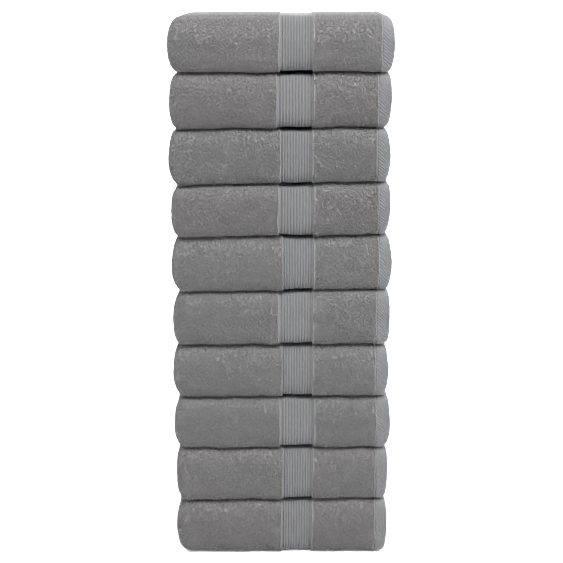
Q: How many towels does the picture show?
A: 10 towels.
